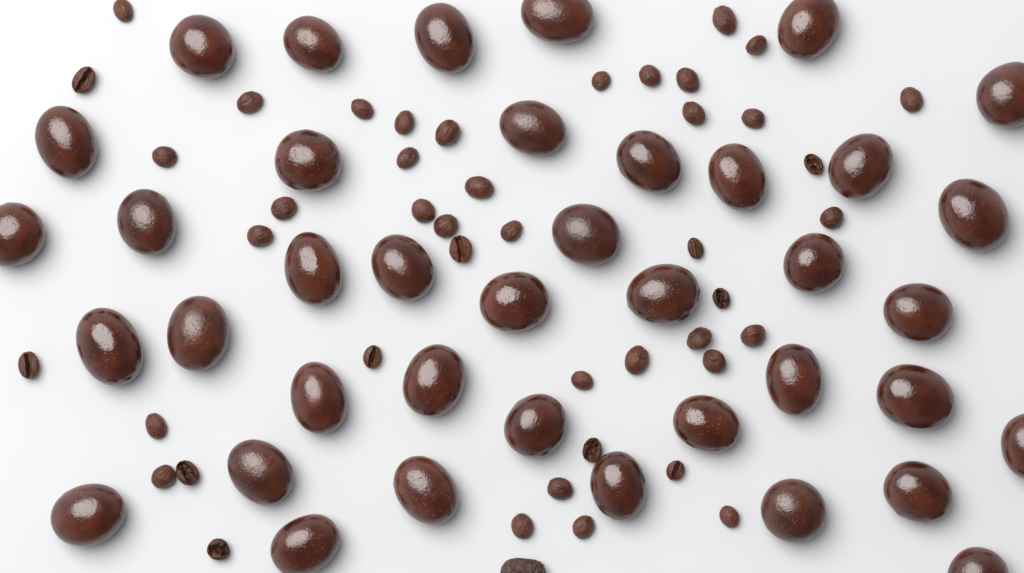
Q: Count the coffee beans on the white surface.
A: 44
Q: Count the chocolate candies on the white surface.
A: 39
